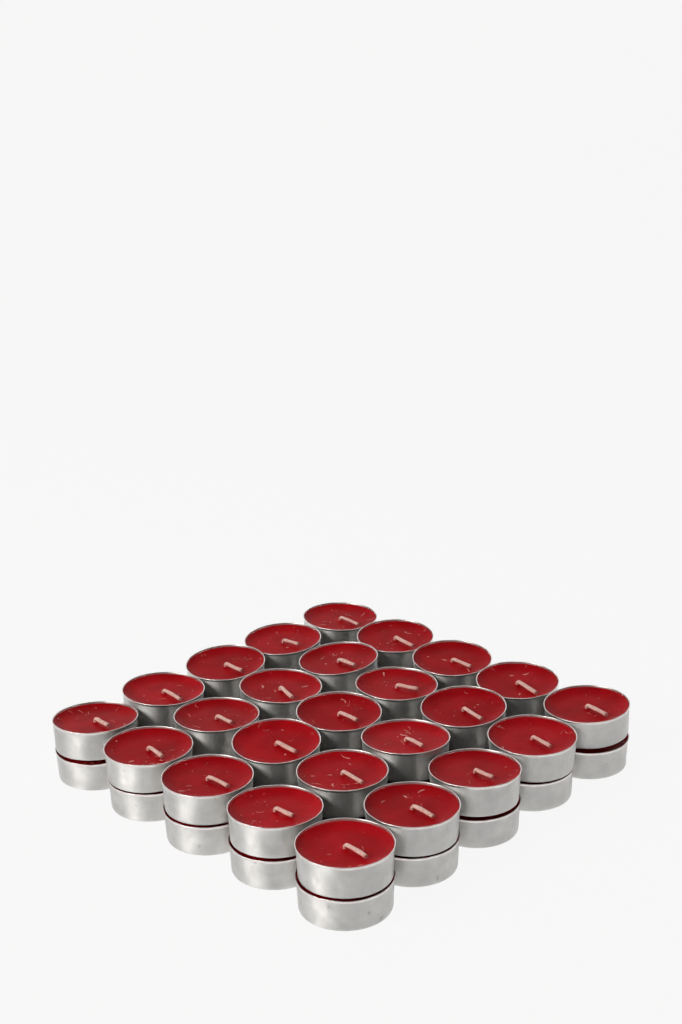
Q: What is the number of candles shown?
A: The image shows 34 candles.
